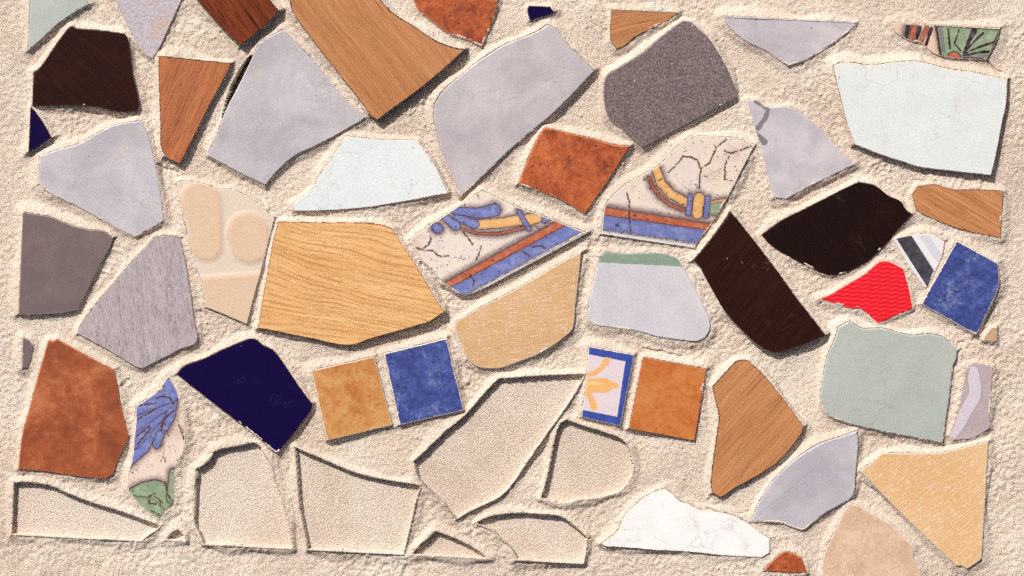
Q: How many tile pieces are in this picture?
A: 51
